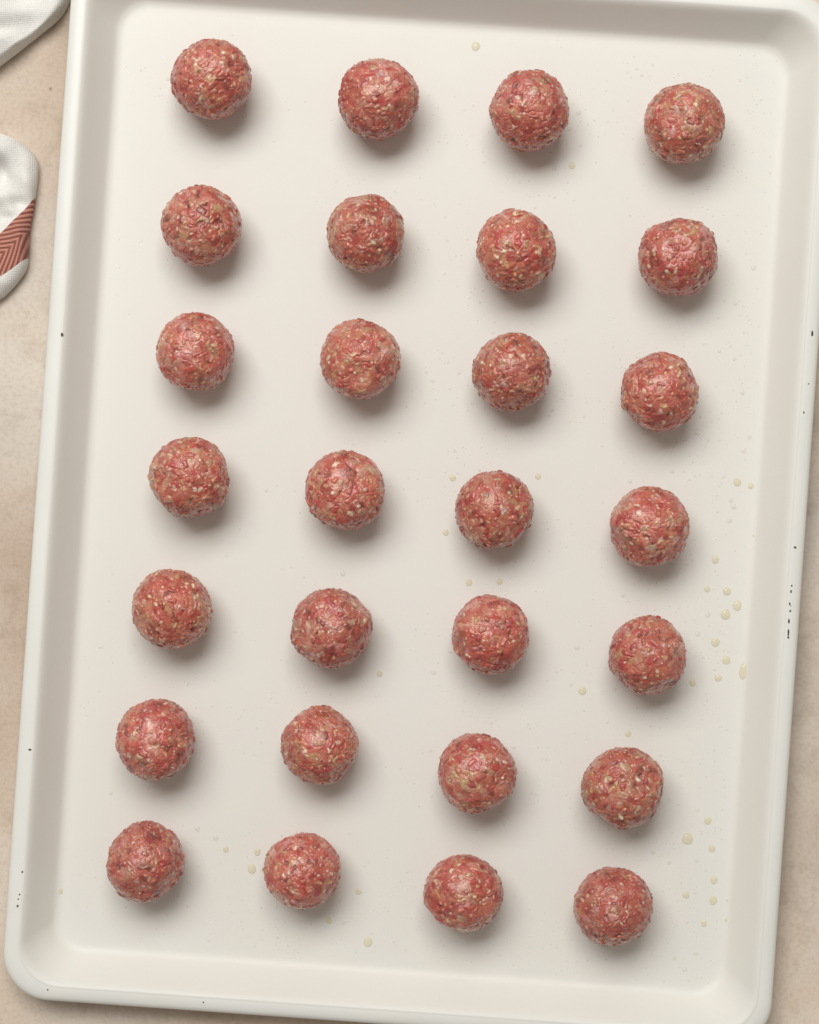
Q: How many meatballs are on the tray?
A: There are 28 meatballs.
